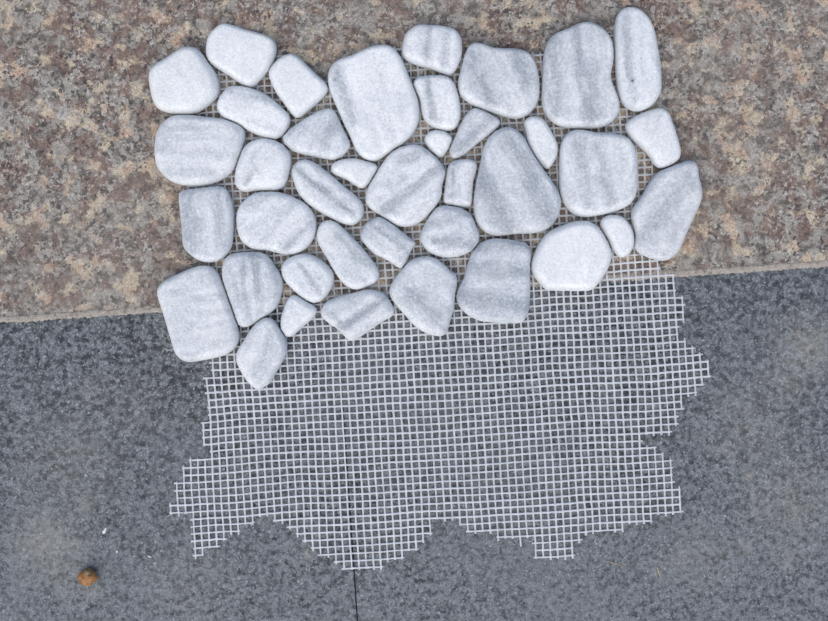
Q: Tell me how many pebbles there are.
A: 39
